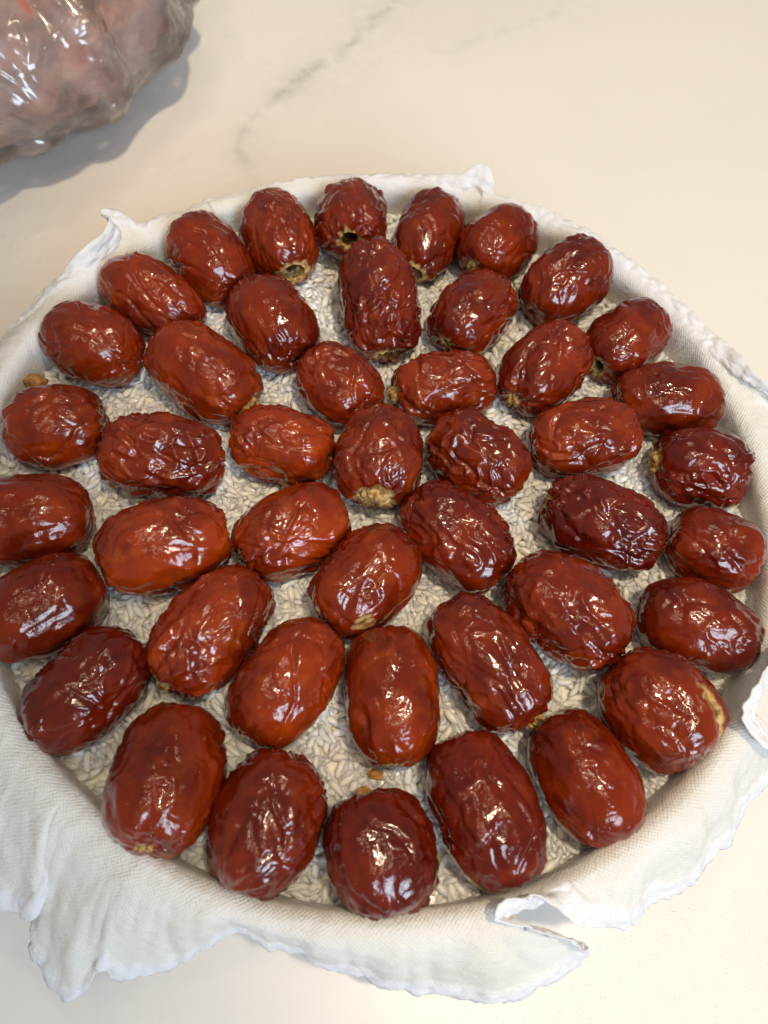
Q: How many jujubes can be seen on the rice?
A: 45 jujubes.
